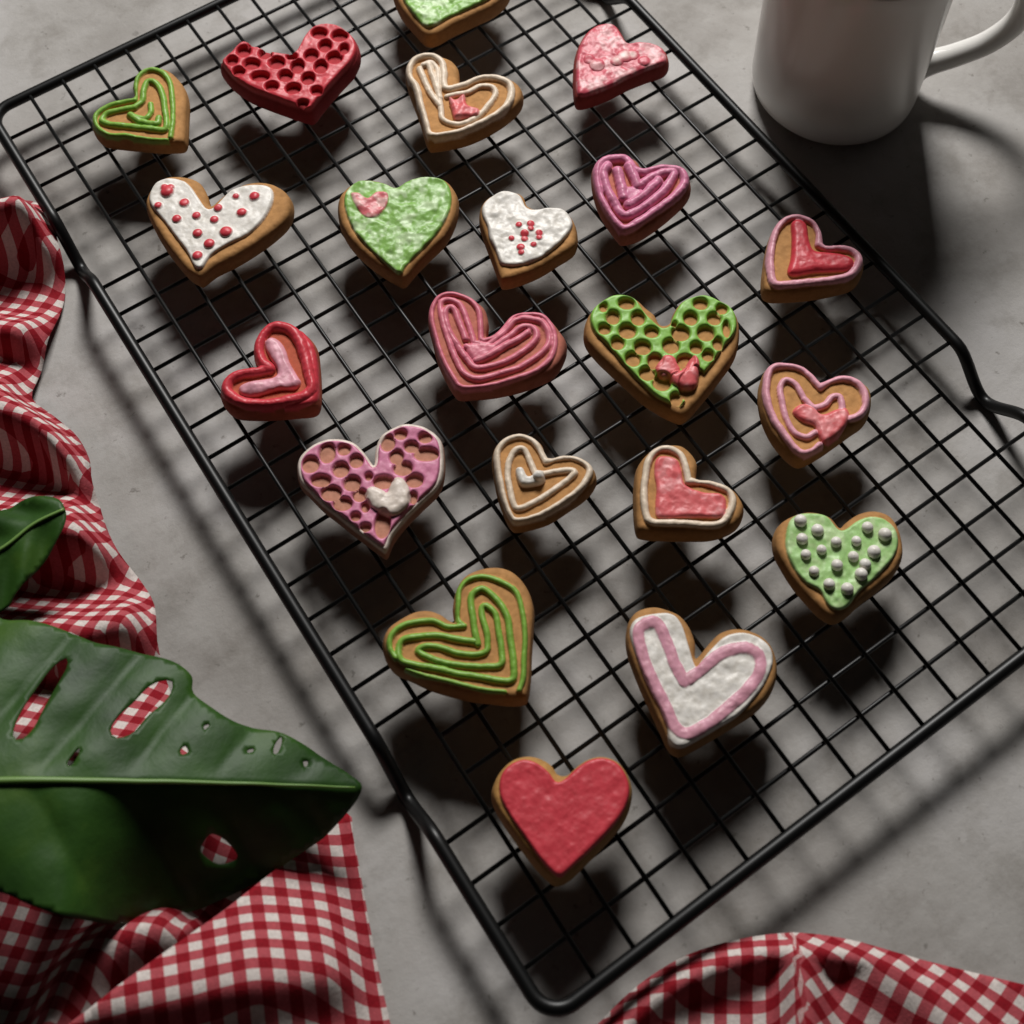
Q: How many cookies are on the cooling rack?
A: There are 21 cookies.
